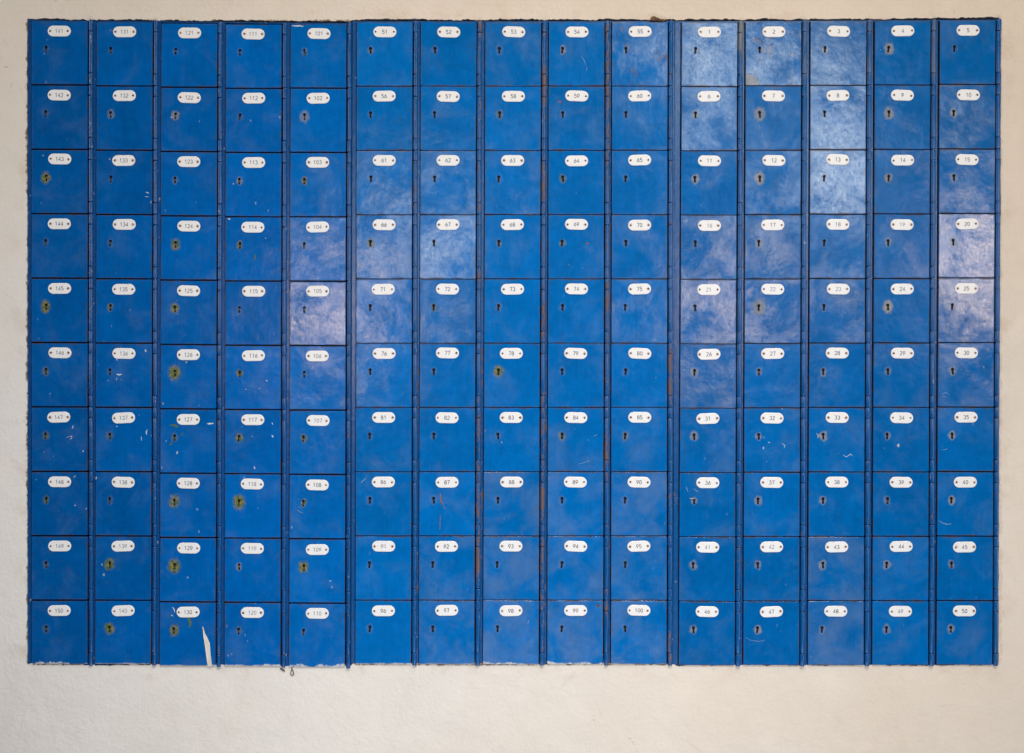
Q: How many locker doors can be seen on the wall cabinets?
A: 150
